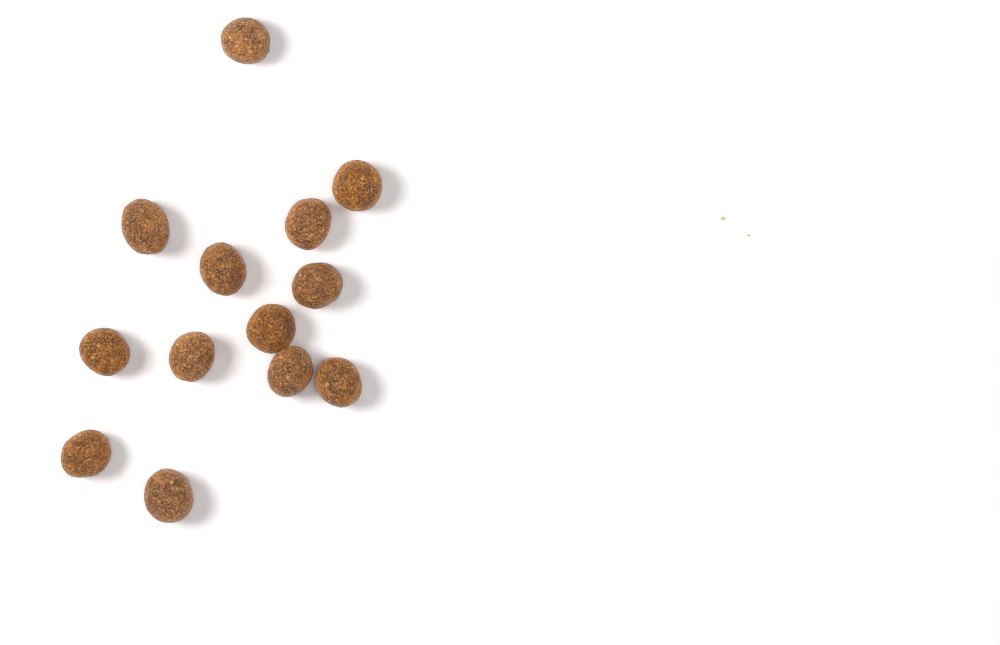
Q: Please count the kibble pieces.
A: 13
